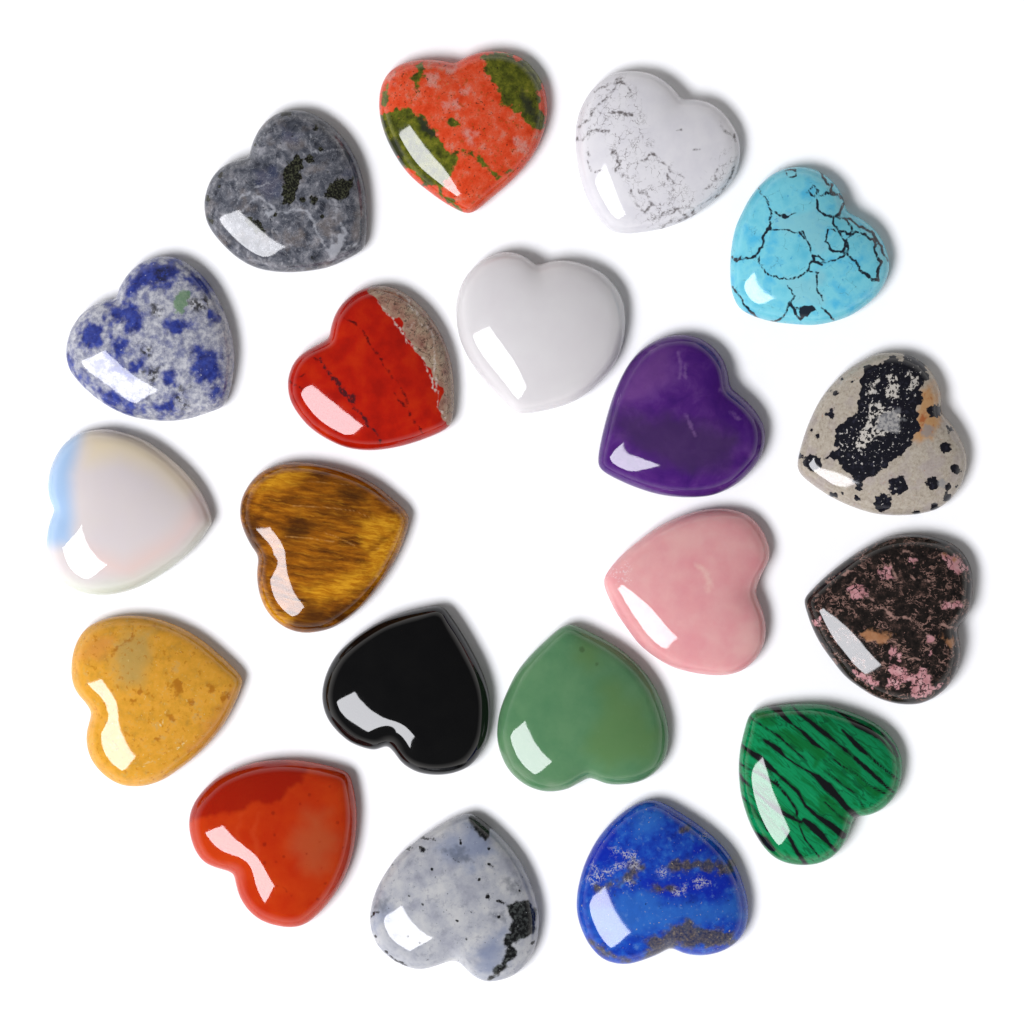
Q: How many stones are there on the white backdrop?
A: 20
